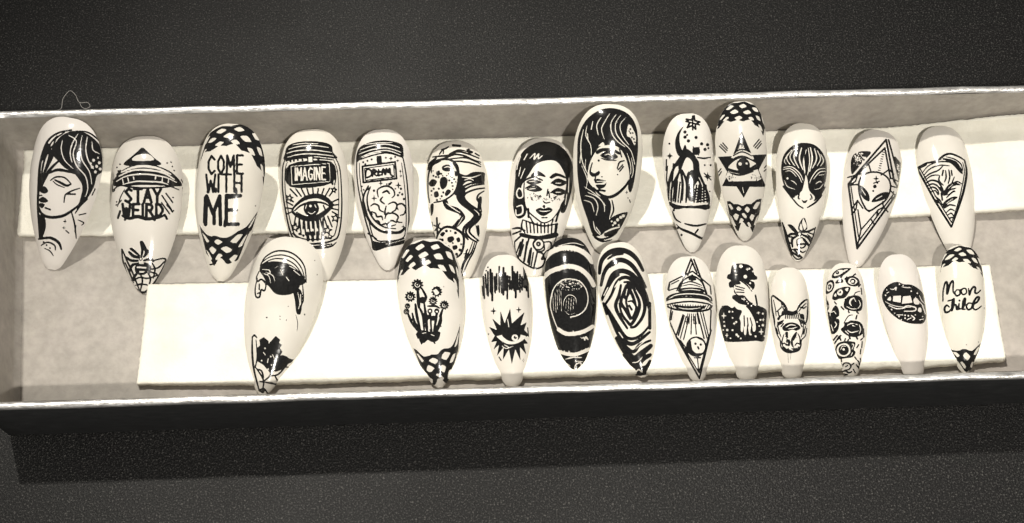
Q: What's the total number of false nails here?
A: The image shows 24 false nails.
